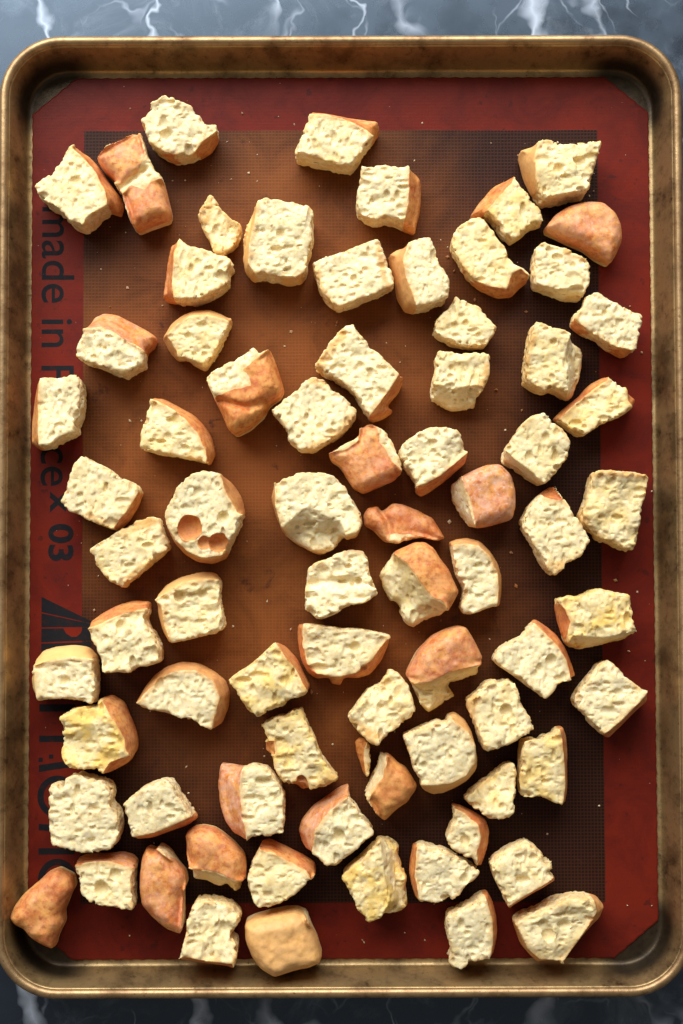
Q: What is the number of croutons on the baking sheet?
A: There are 77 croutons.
